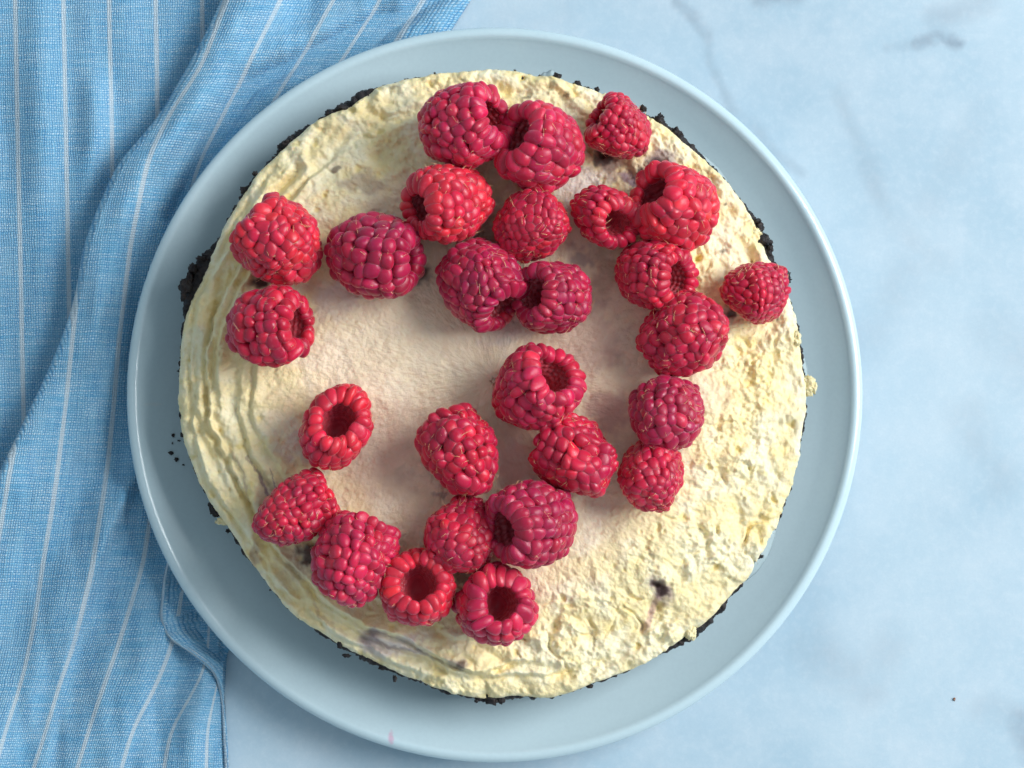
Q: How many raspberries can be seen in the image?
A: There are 27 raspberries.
